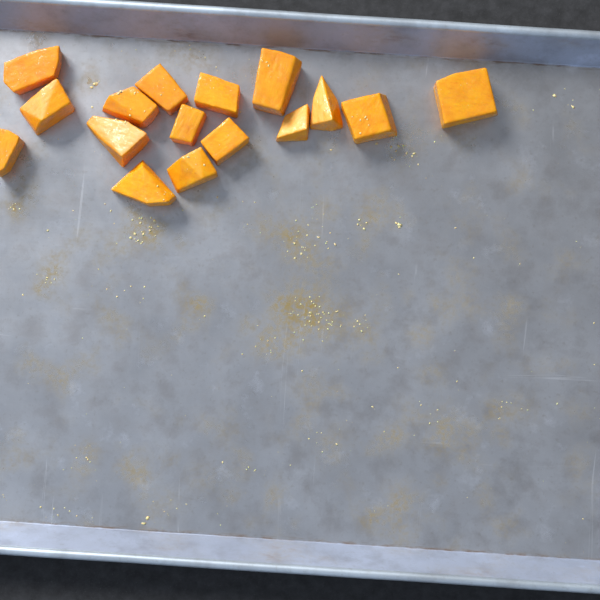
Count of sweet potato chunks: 16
